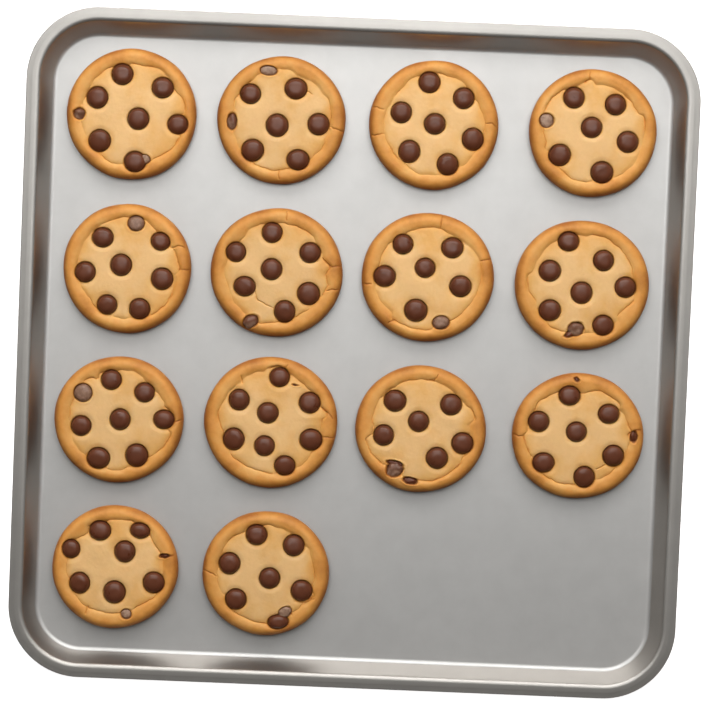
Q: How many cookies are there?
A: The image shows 14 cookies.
